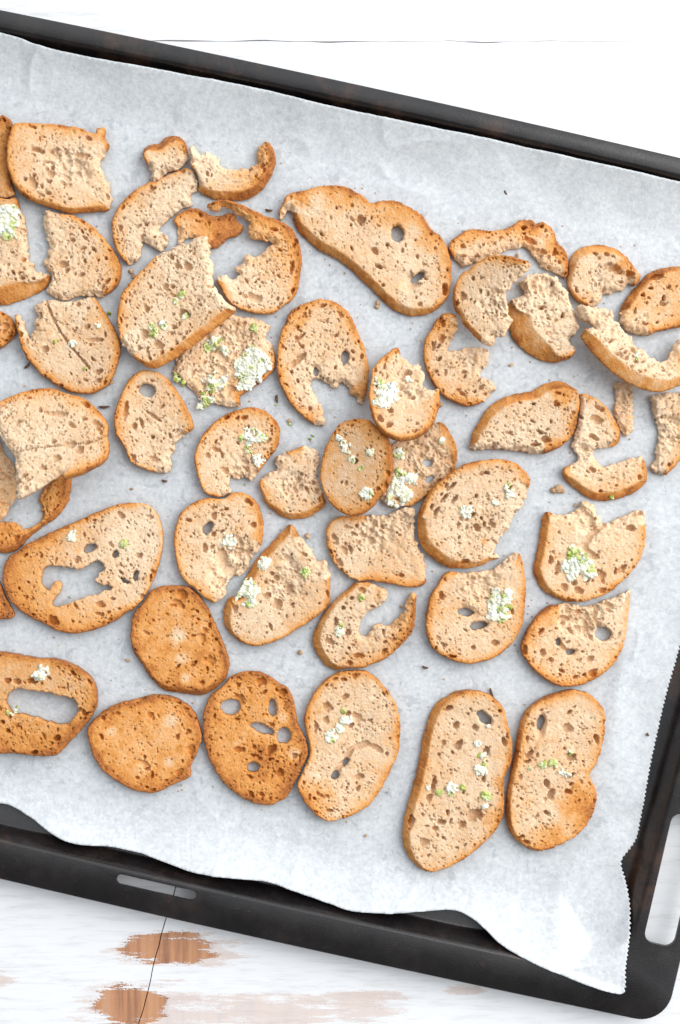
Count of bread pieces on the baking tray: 52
